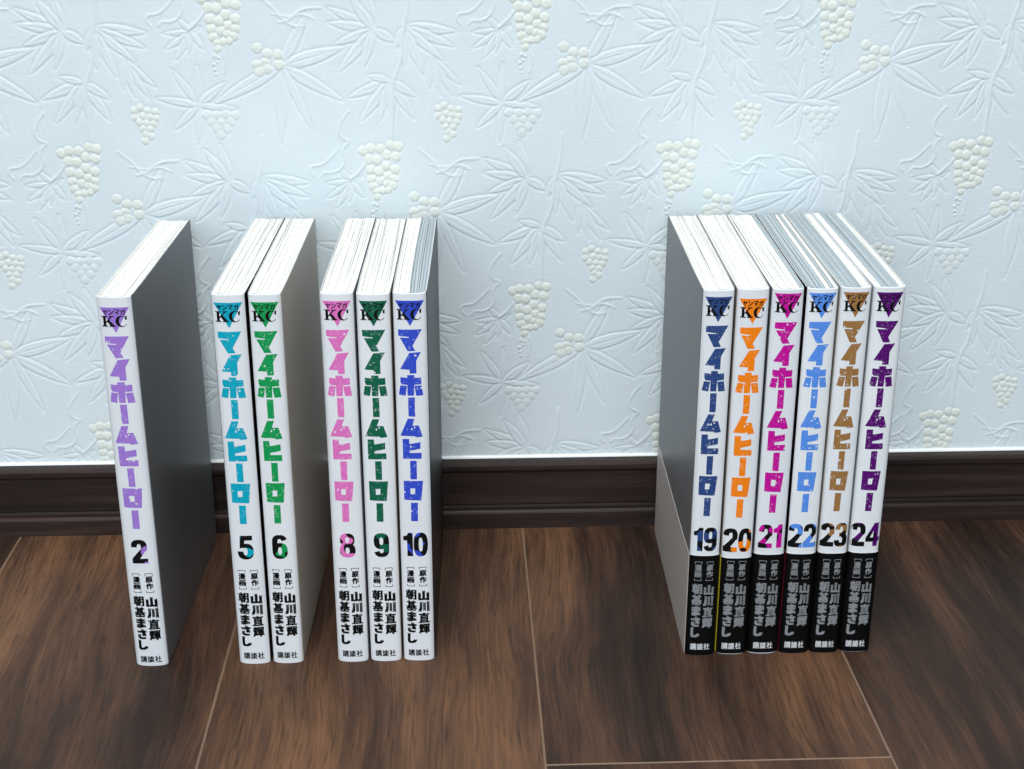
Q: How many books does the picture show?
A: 12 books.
